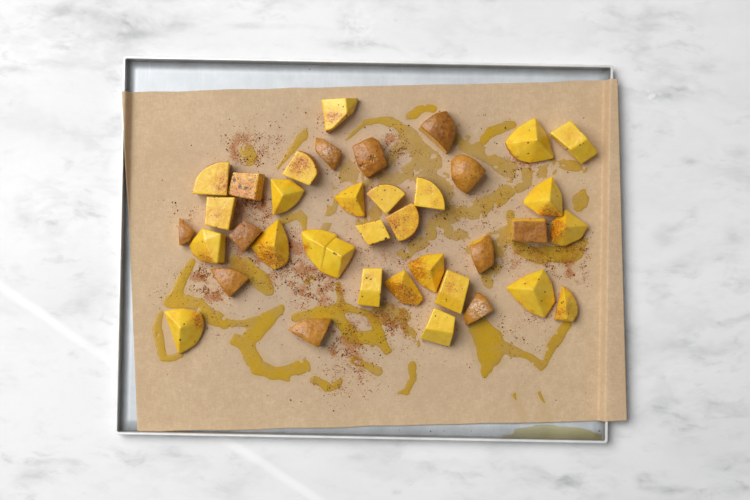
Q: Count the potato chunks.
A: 37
